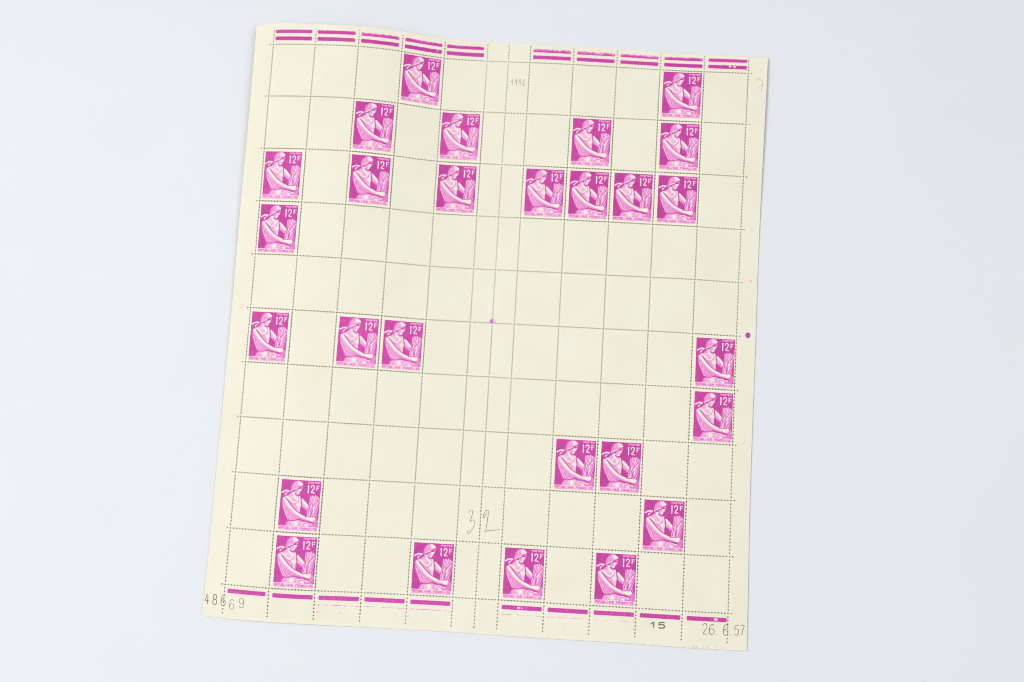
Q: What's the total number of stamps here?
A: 27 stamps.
